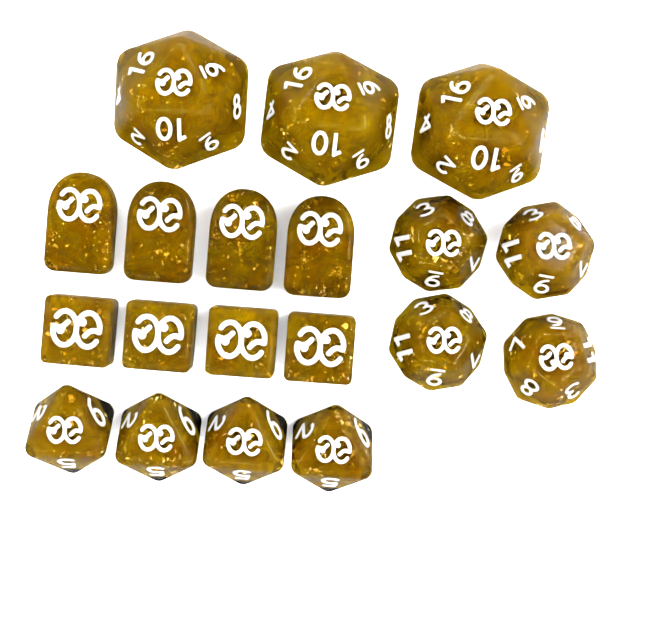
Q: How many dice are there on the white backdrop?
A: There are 19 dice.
